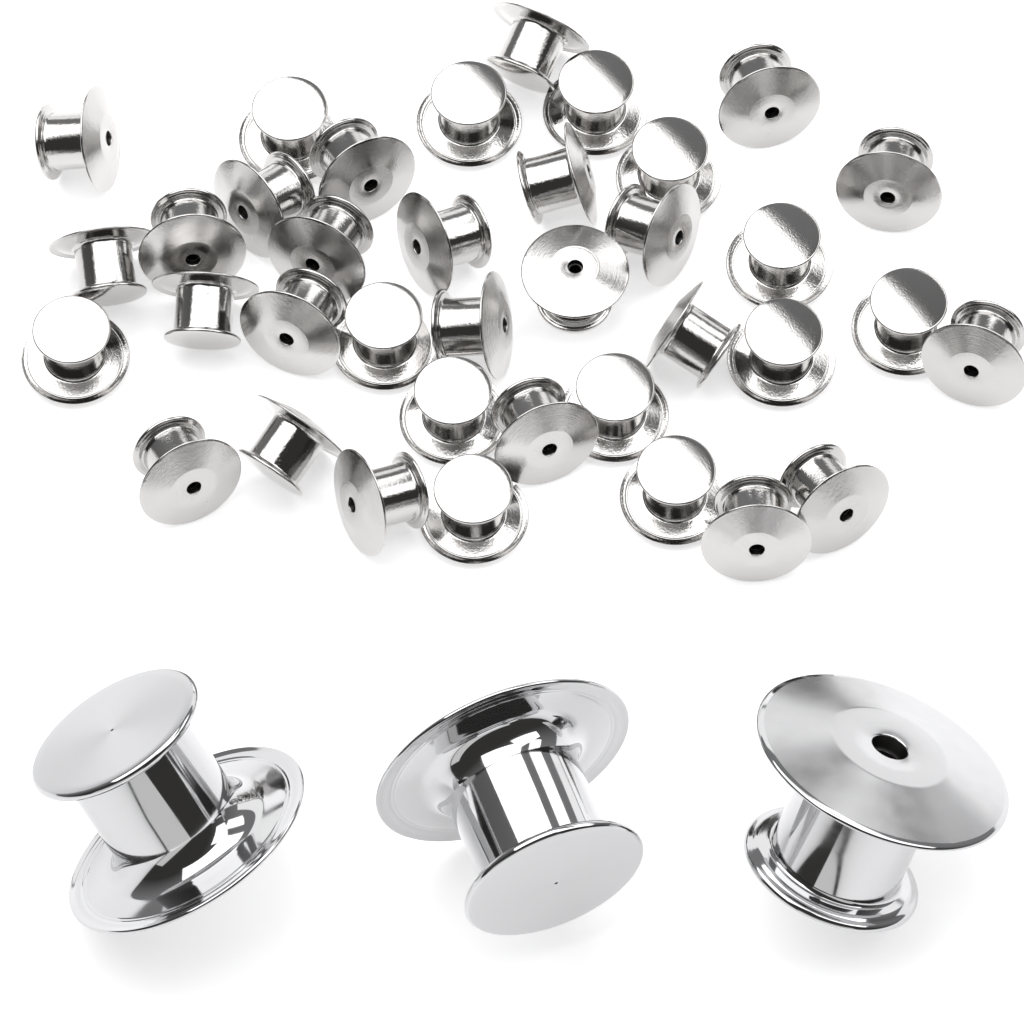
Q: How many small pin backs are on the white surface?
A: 37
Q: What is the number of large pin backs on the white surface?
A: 3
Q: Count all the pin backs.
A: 40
